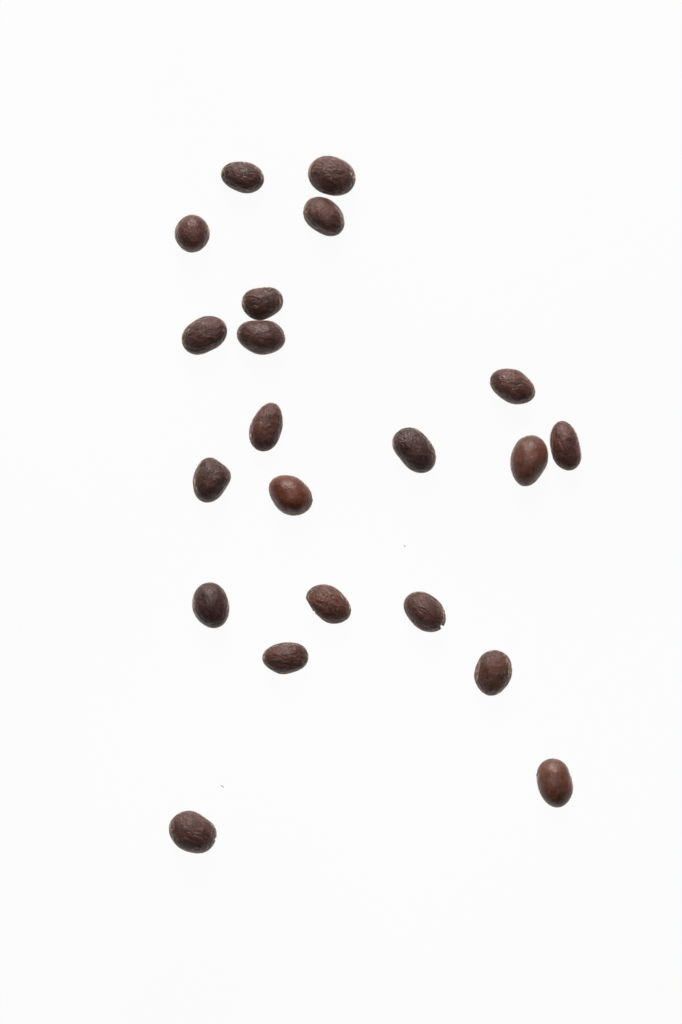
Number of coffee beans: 21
